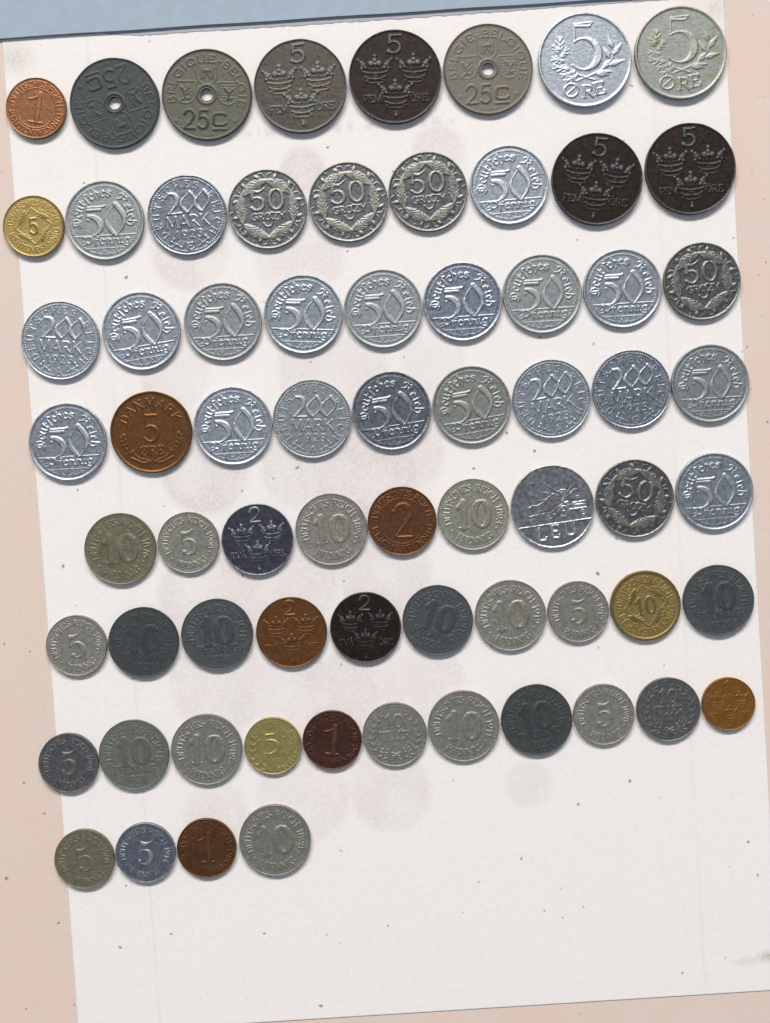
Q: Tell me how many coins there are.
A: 69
